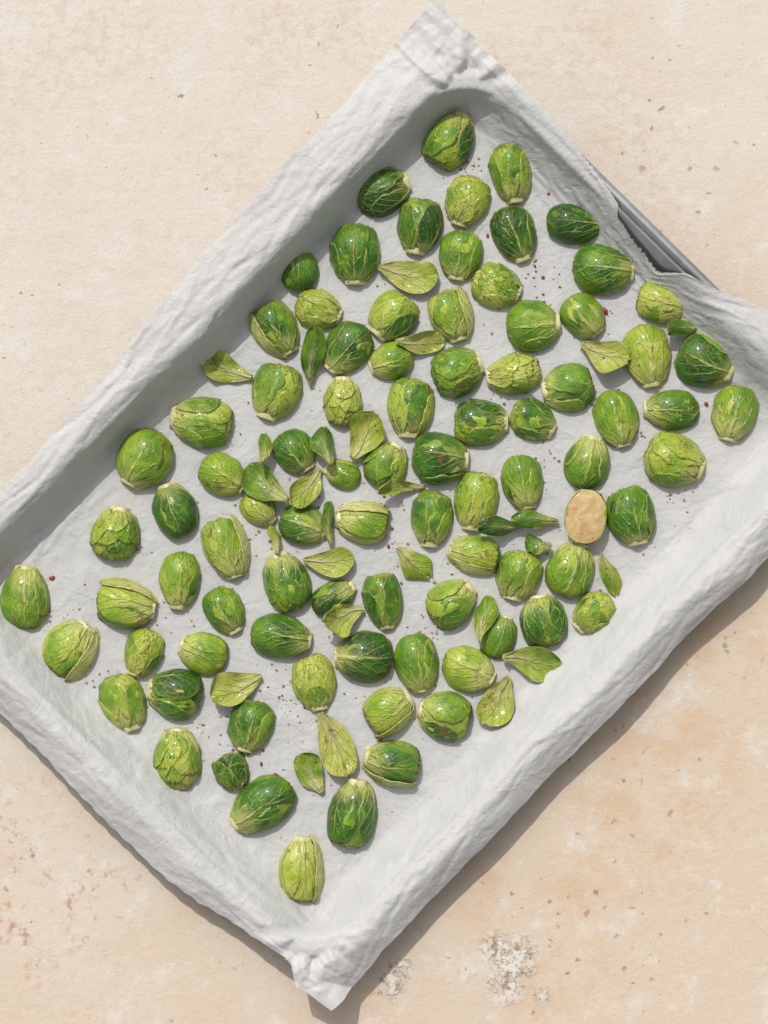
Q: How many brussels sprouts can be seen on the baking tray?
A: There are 87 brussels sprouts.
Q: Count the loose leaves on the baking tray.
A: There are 27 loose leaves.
